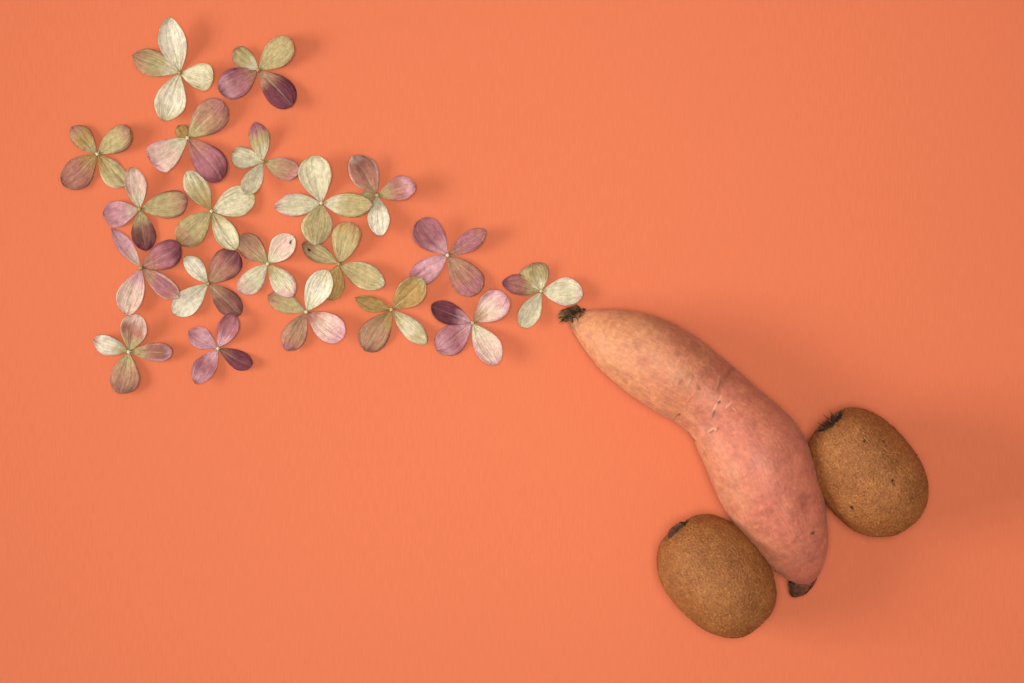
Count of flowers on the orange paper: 20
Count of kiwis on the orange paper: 2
